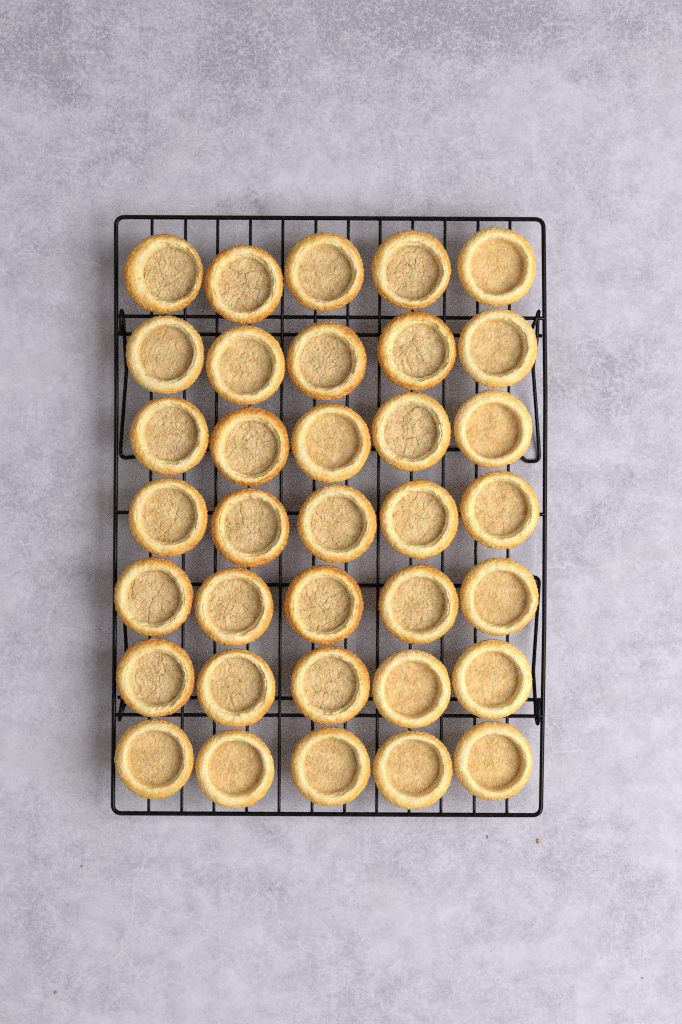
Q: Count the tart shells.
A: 35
